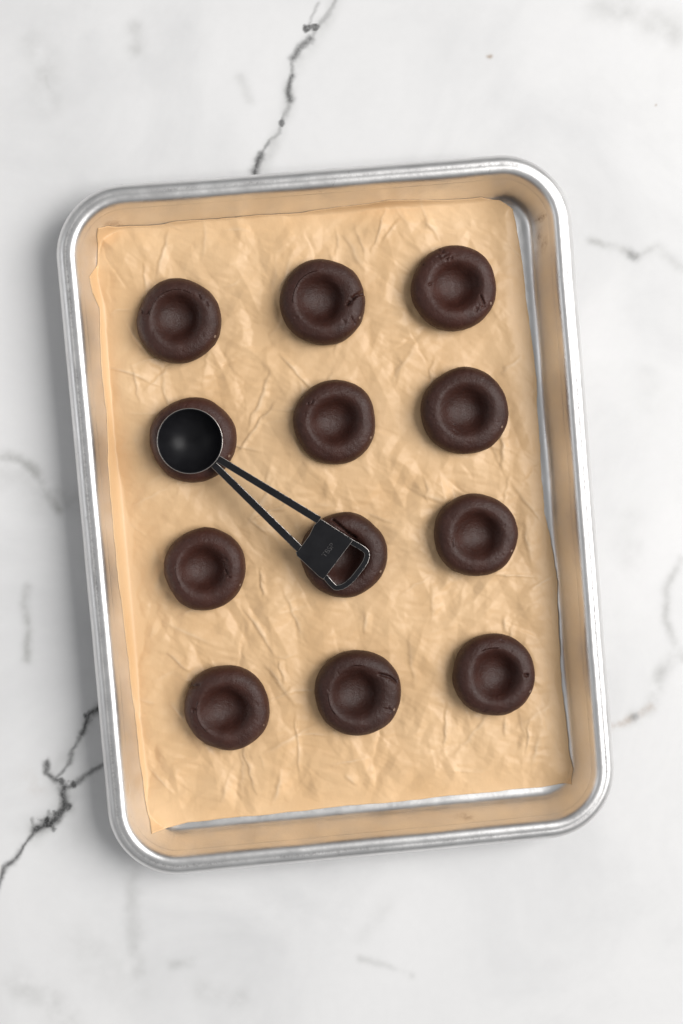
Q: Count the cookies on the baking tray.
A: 12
